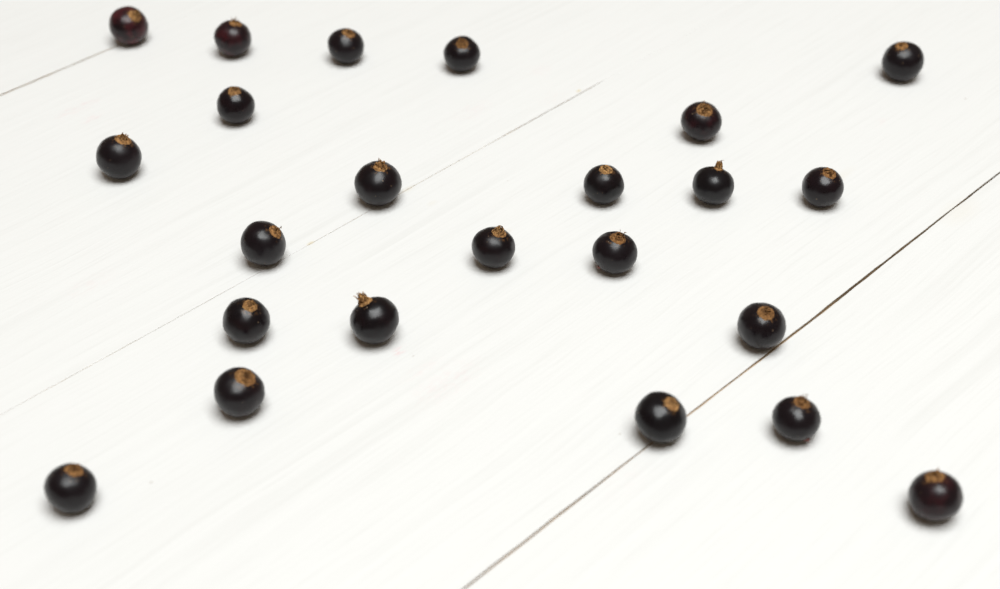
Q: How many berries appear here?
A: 23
